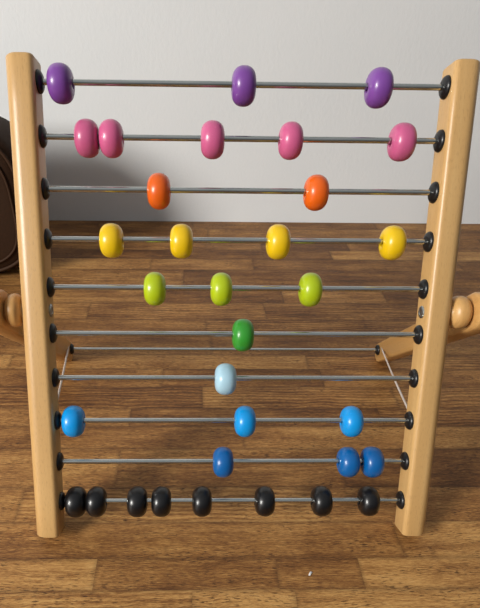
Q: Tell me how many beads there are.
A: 33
